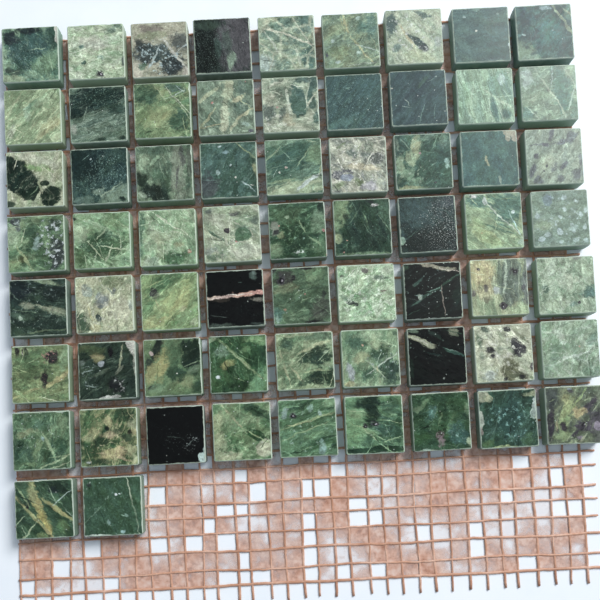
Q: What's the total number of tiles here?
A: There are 65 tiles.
